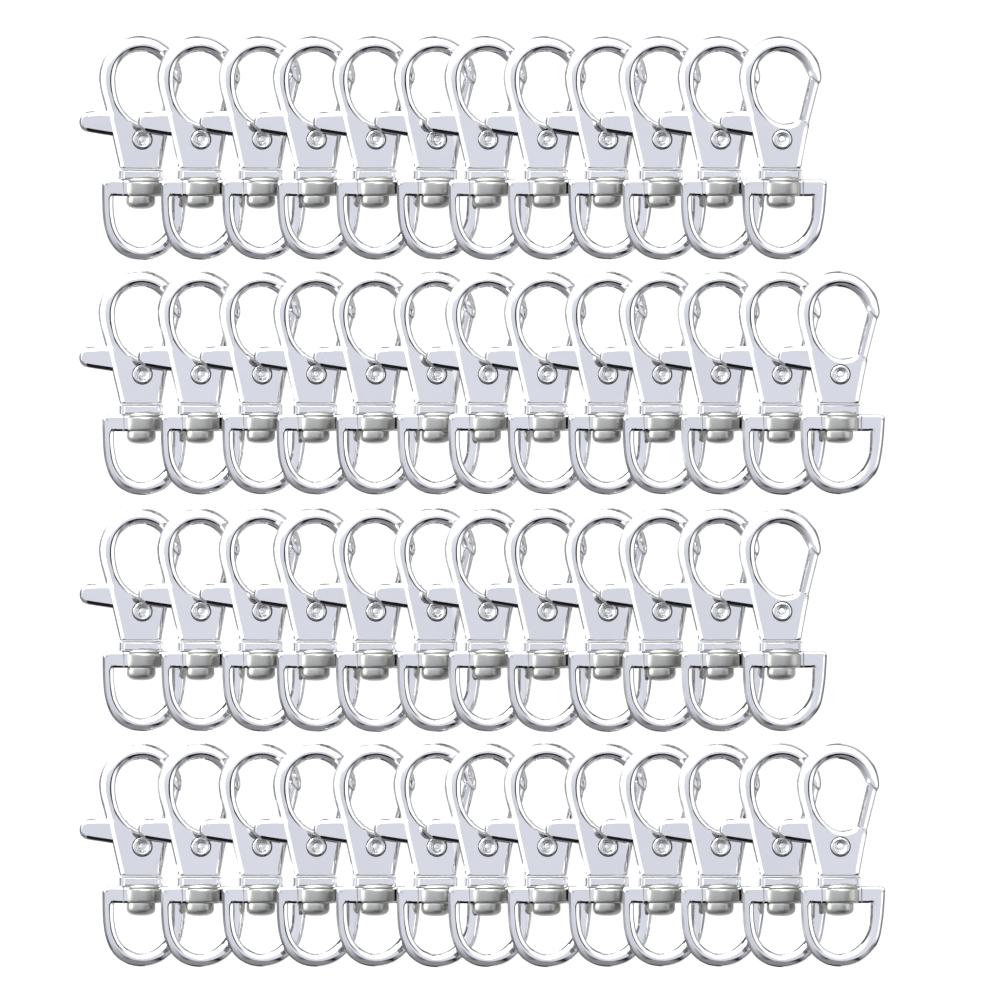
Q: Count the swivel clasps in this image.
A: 50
